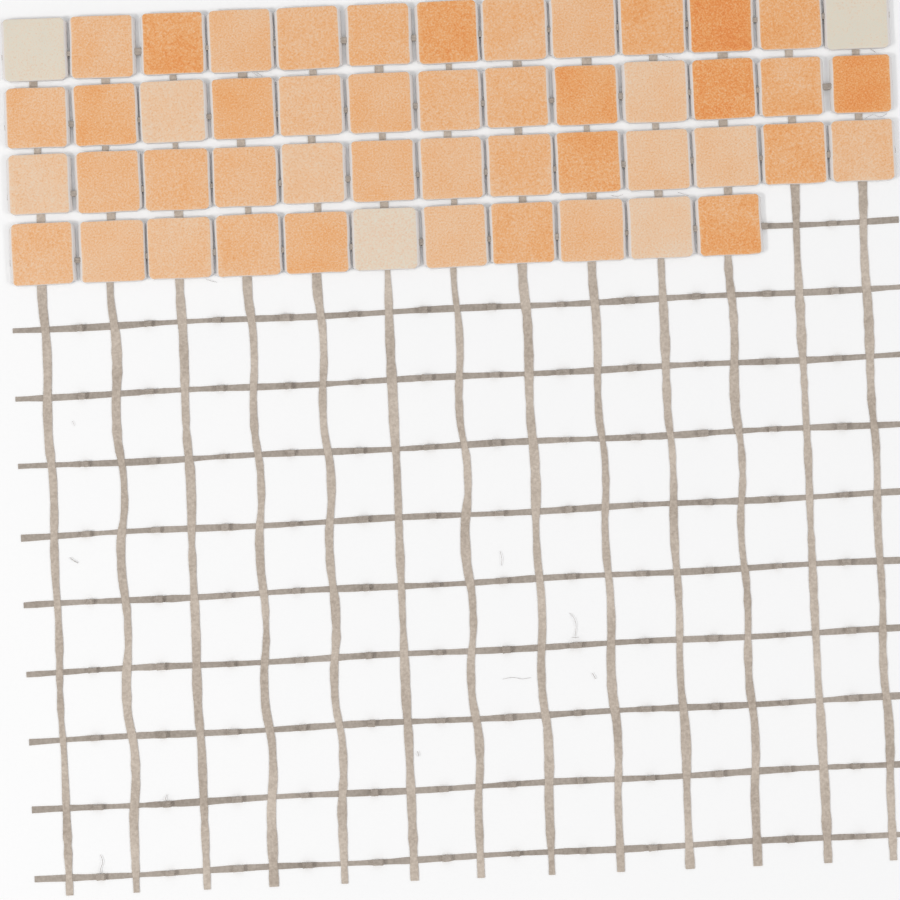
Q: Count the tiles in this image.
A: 50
